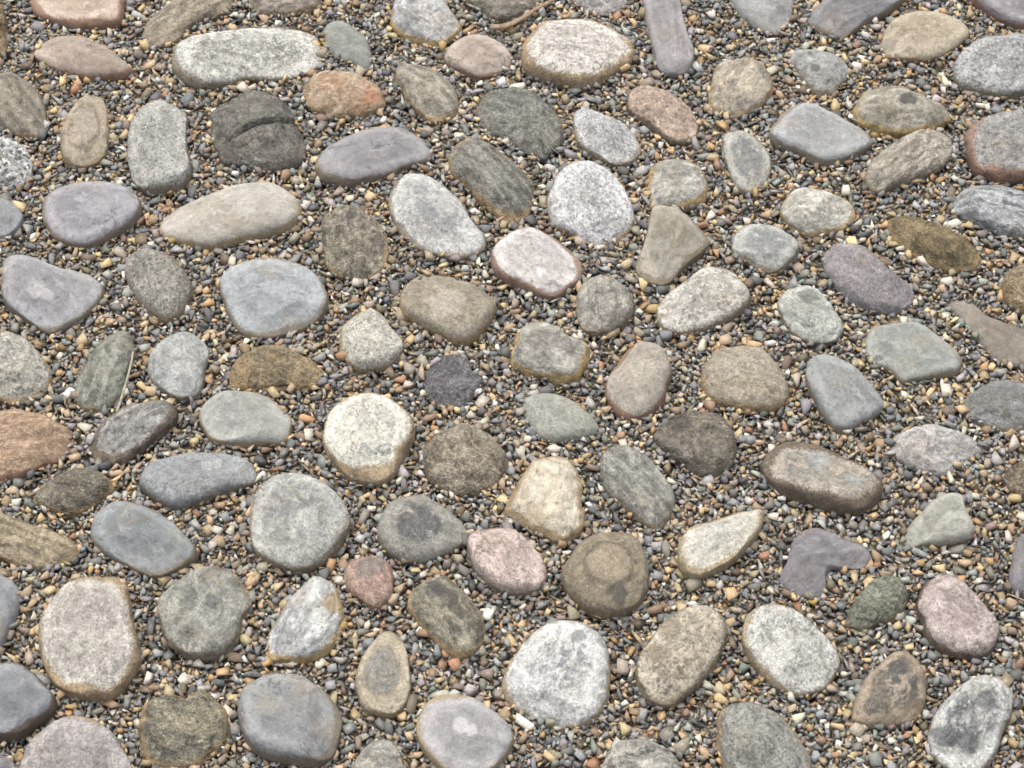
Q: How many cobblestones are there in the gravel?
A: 119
